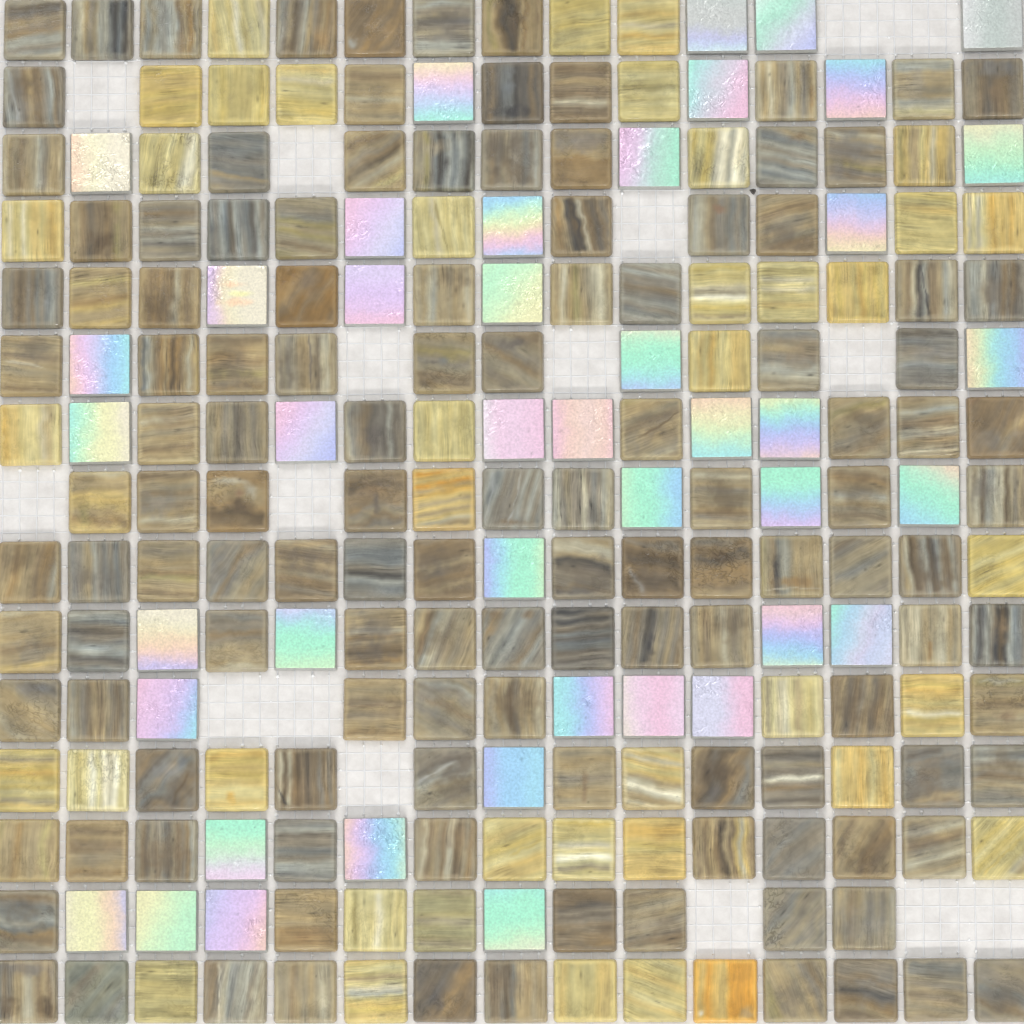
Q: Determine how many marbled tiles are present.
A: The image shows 166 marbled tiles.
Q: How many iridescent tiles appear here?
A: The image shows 43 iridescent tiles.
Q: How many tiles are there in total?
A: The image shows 209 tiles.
